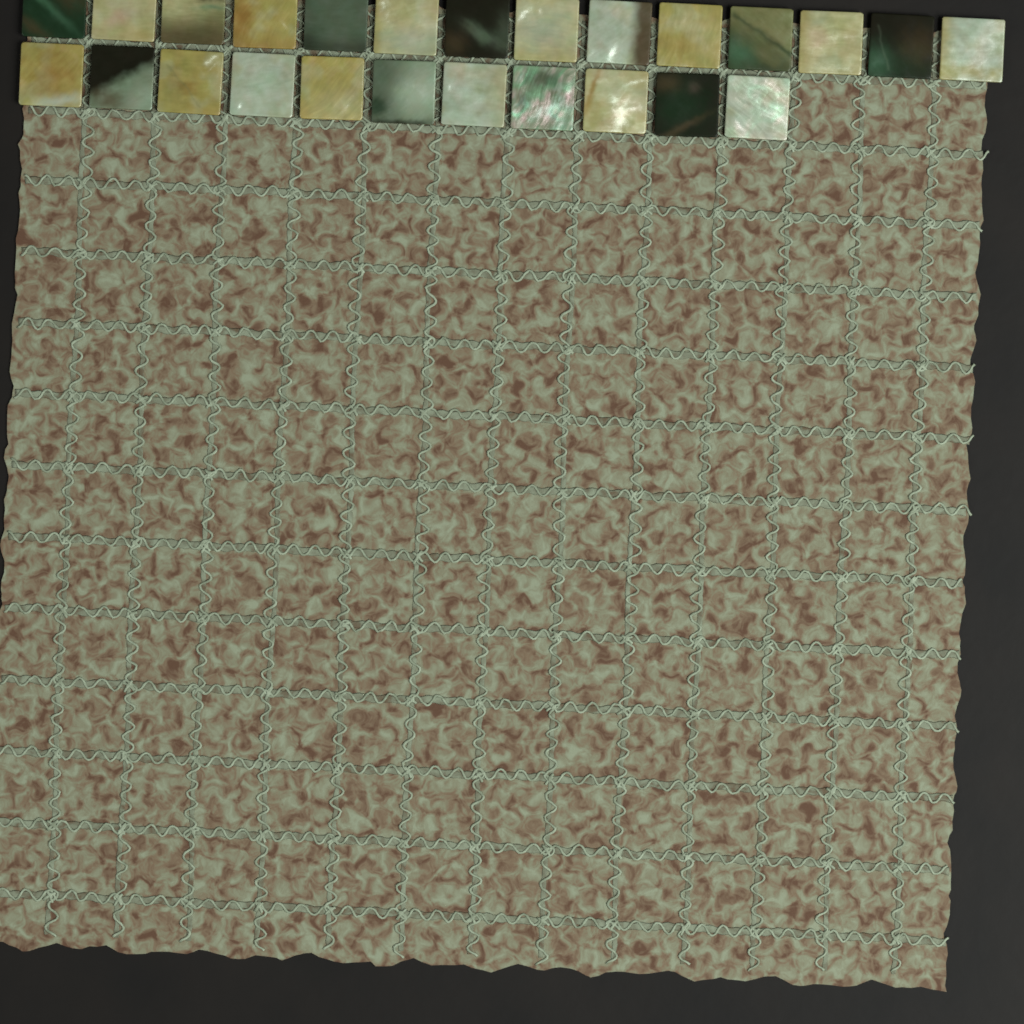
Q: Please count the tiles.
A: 25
